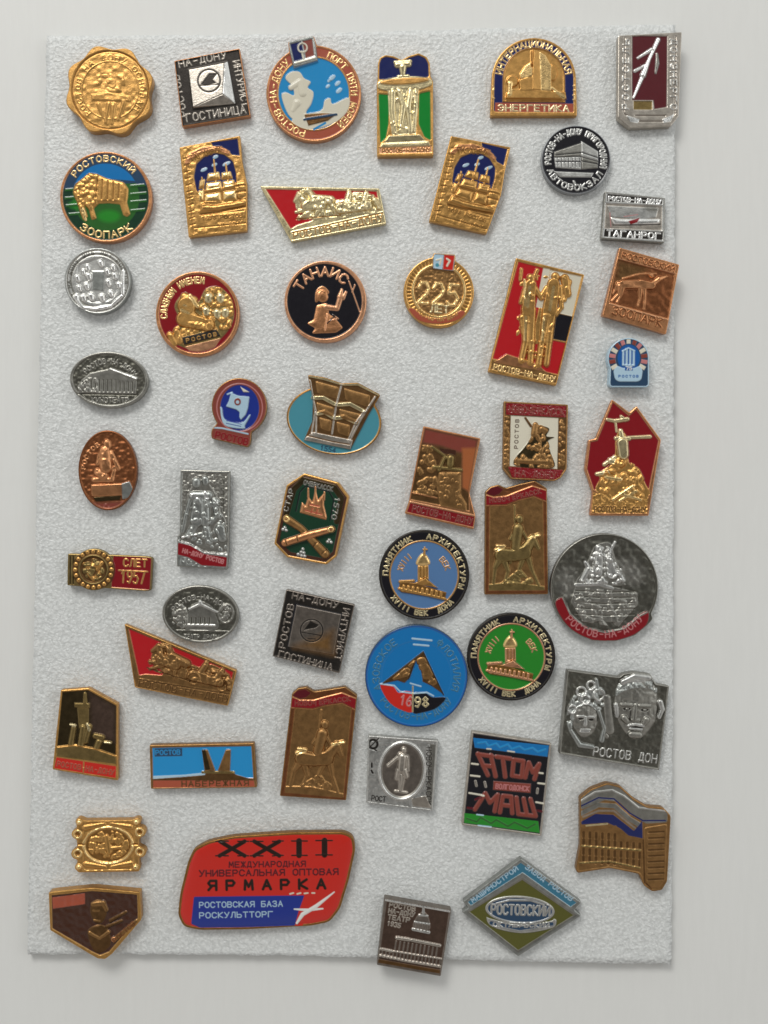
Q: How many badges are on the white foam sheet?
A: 49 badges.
